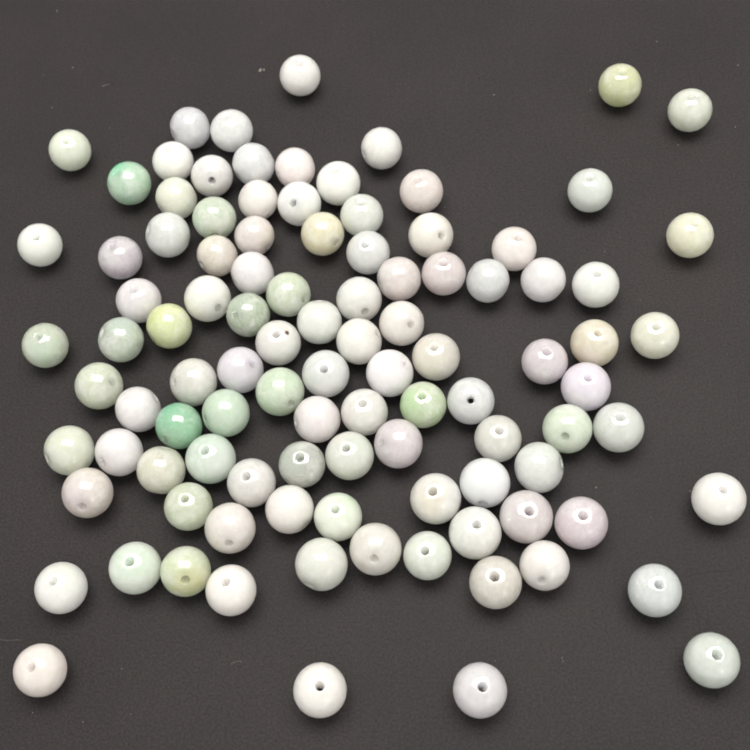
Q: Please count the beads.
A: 103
